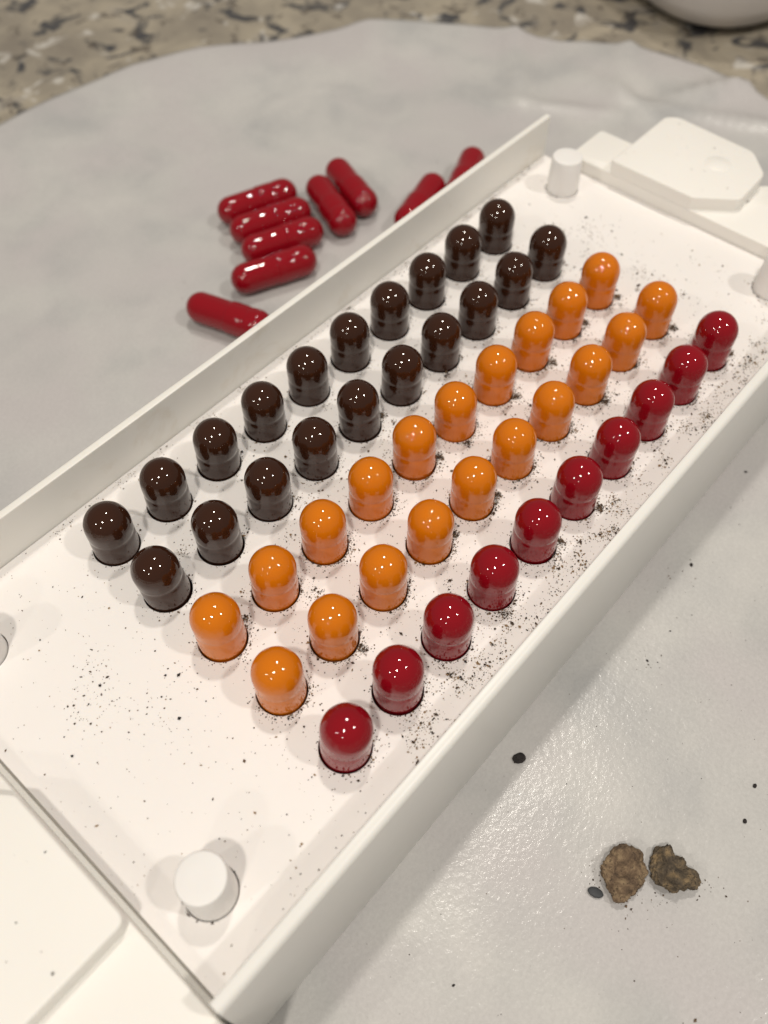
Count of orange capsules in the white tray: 20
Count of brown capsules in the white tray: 20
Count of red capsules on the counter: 19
